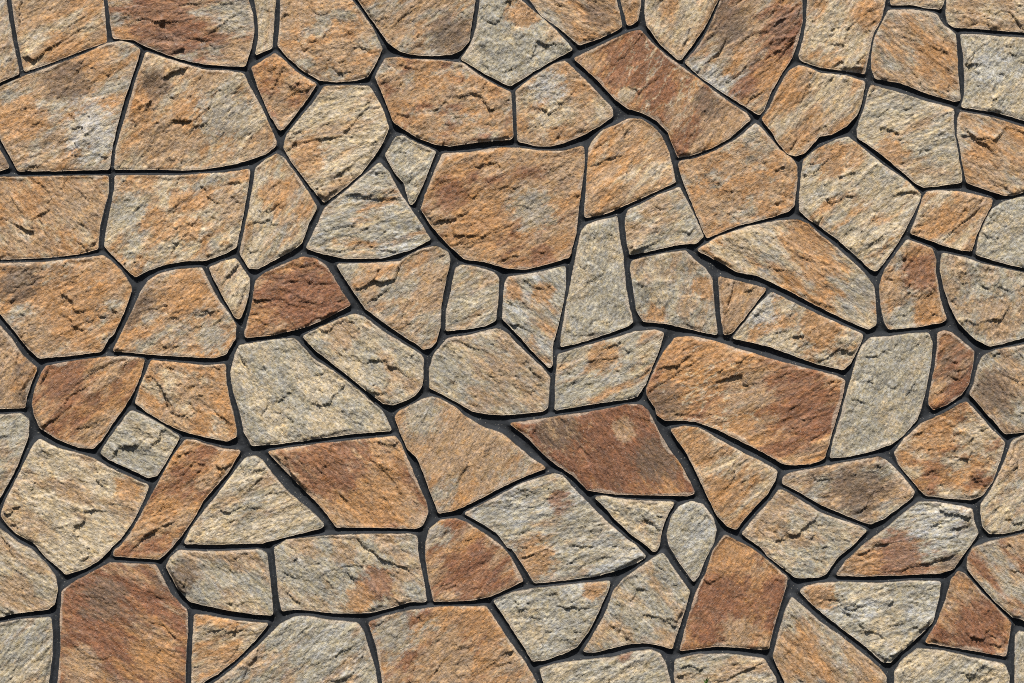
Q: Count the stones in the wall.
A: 101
